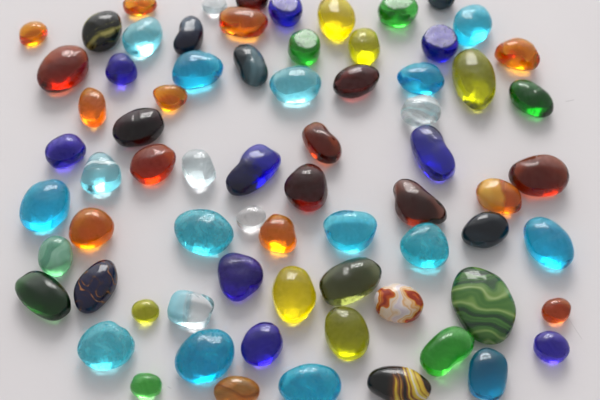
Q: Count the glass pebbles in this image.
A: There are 72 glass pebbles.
